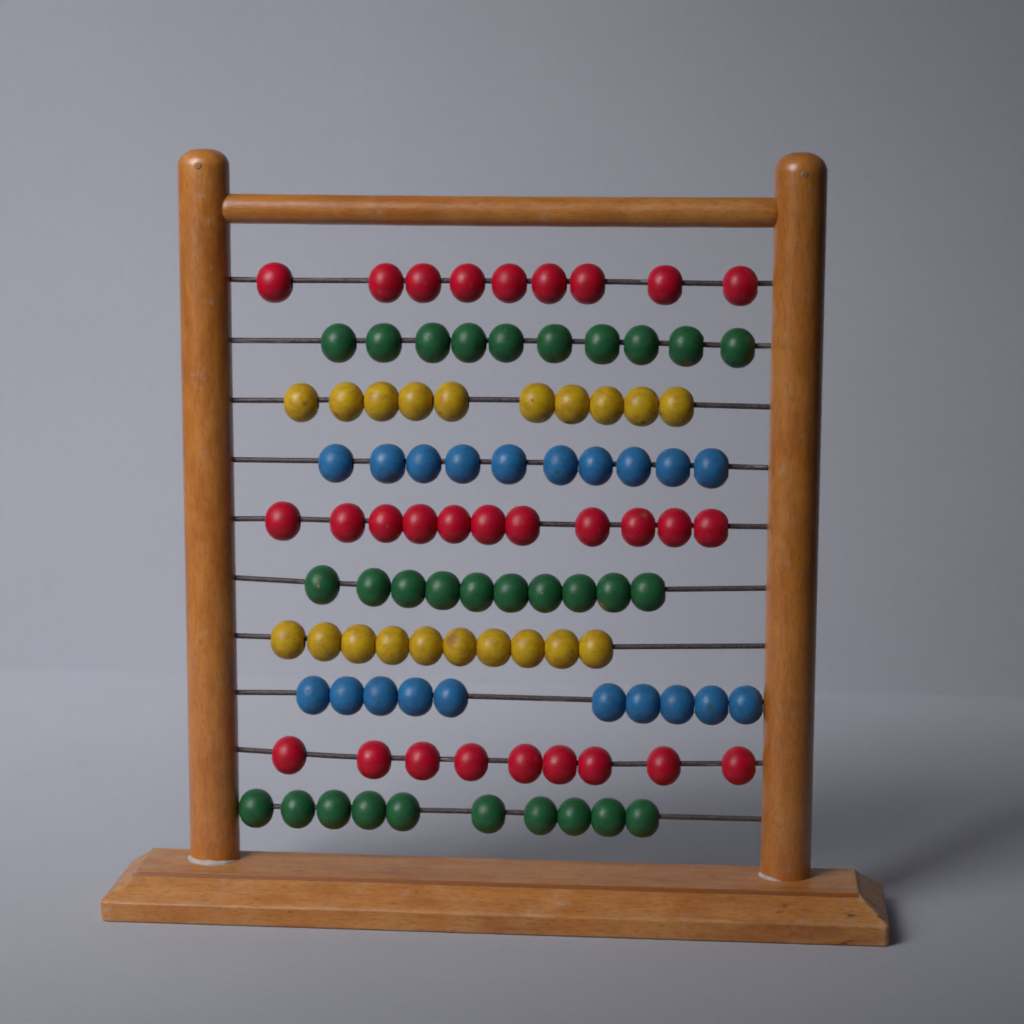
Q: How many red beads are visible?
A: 29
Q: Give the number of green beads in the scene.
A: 30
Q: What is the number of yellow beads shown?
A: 20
